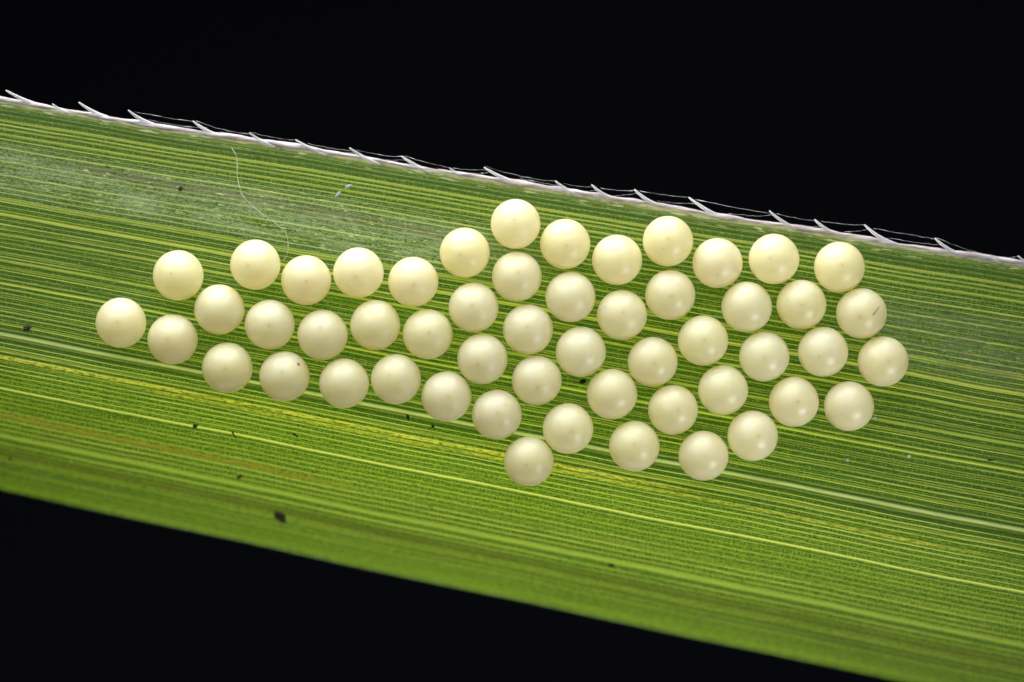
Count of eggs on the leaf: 53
